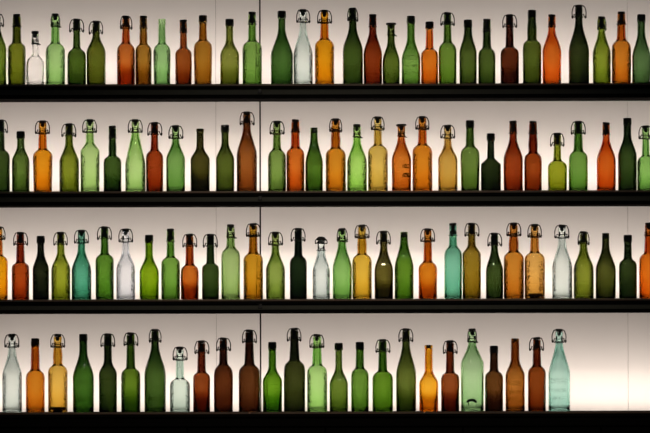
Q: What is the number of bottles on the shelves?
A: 117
